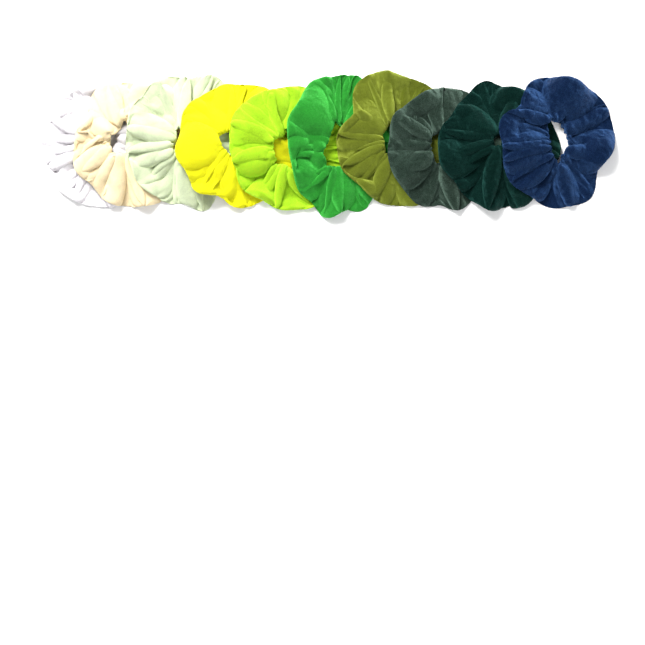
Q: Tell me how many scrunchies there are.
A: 10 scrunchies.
